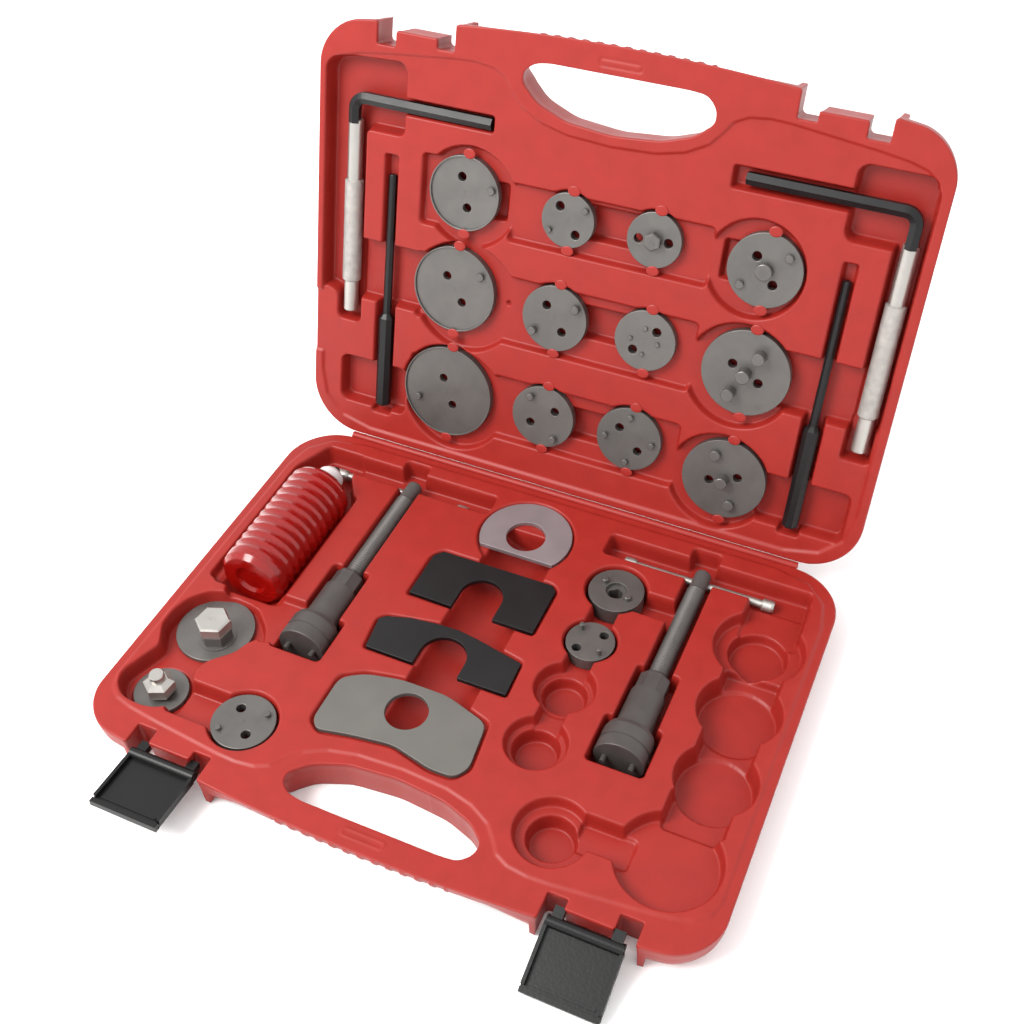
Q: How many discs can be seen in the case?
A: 17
